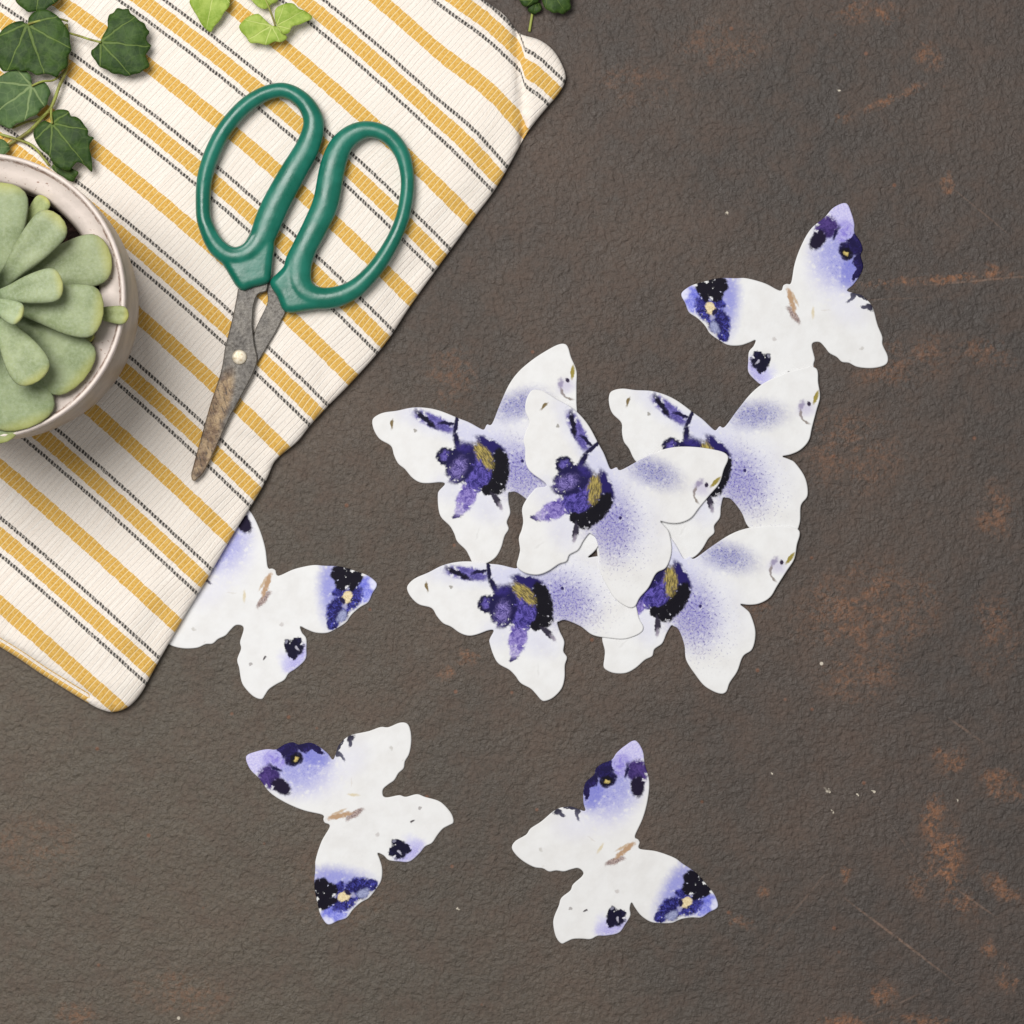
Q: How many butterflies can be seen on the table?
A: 9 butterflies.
